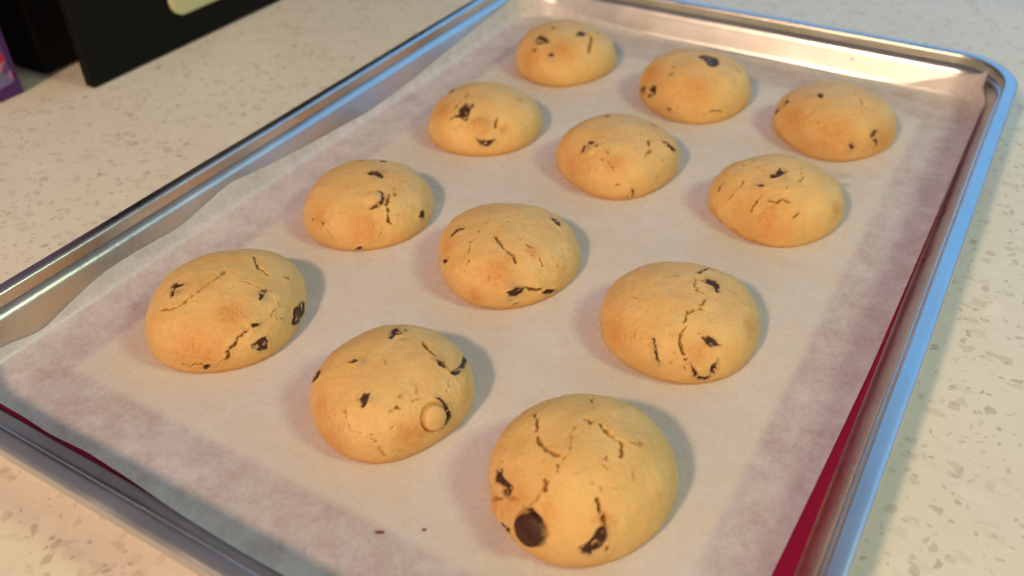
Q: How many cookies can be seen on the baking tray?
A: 12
